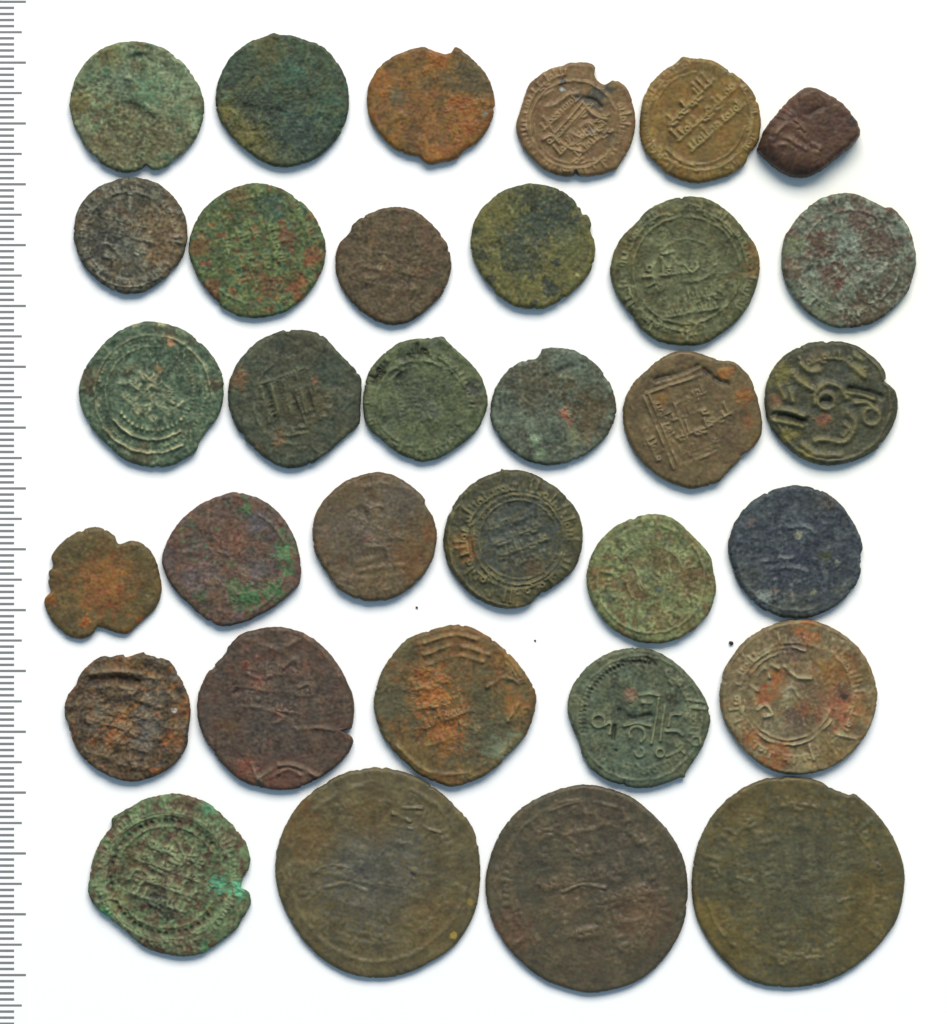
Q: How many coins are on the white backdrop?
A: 33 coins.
